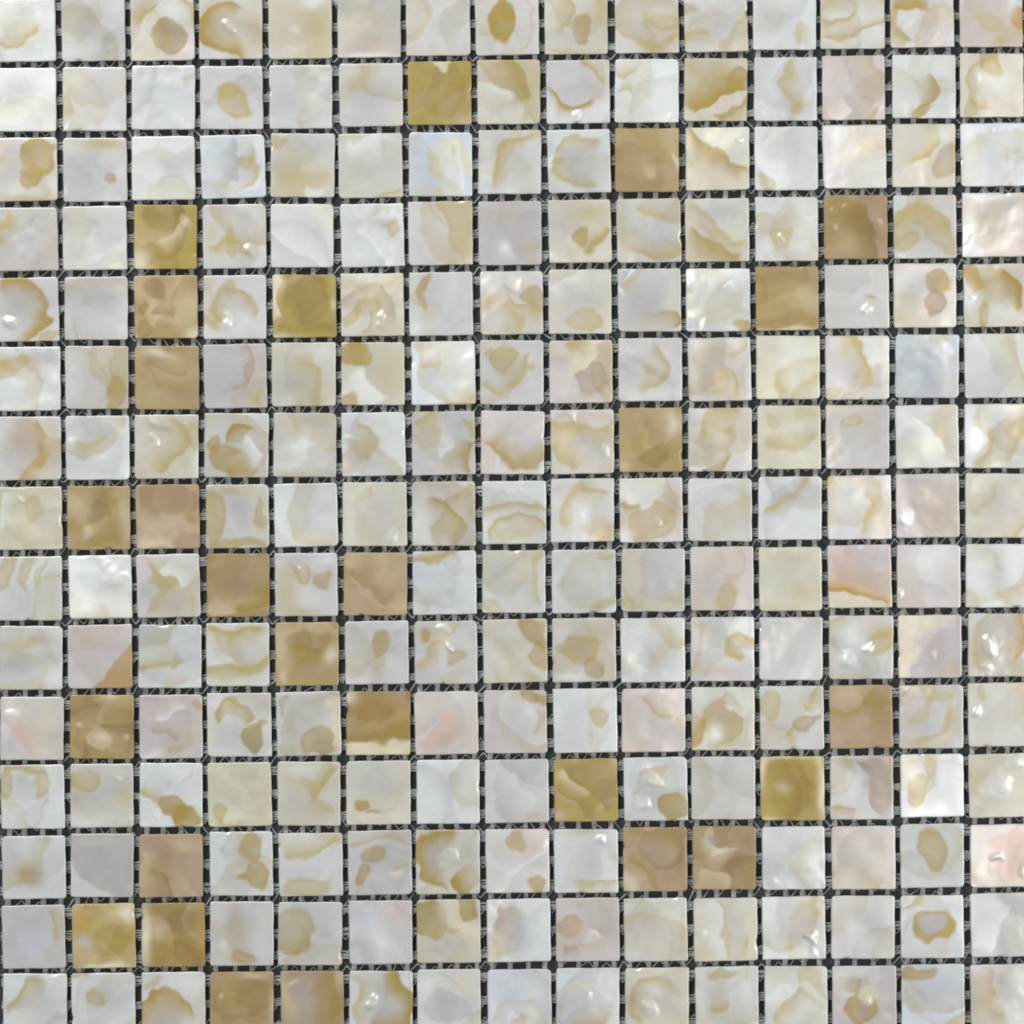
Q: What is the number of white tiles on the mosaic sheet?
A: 199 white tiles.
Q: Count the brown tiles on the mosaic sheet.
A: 26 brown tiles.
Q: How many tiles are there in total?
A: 225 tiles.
